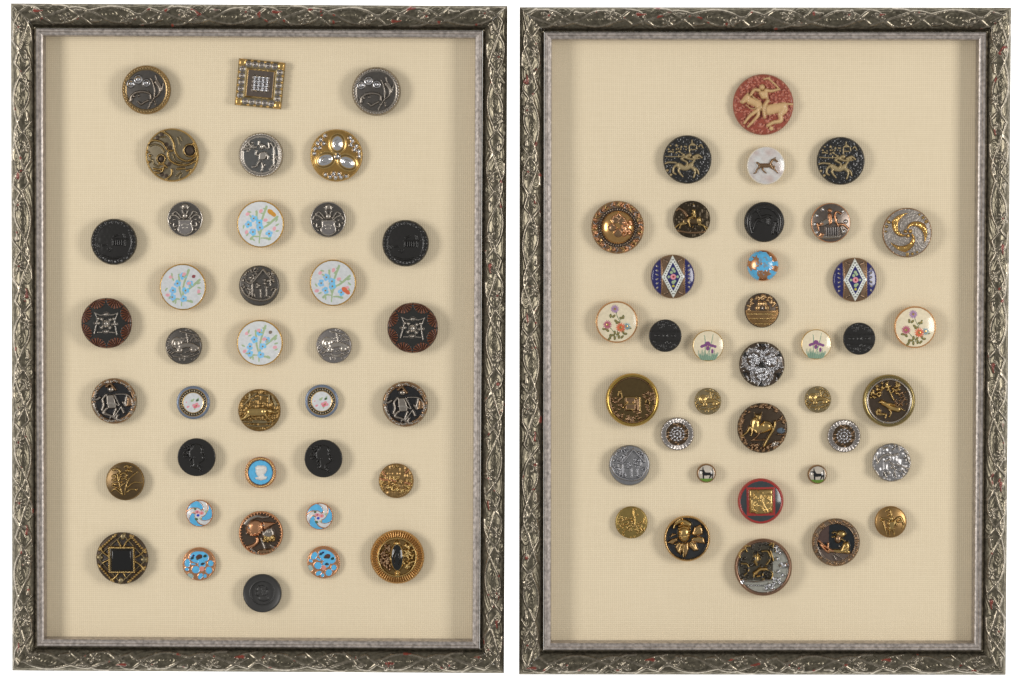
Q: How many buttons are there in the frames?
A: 74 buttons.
